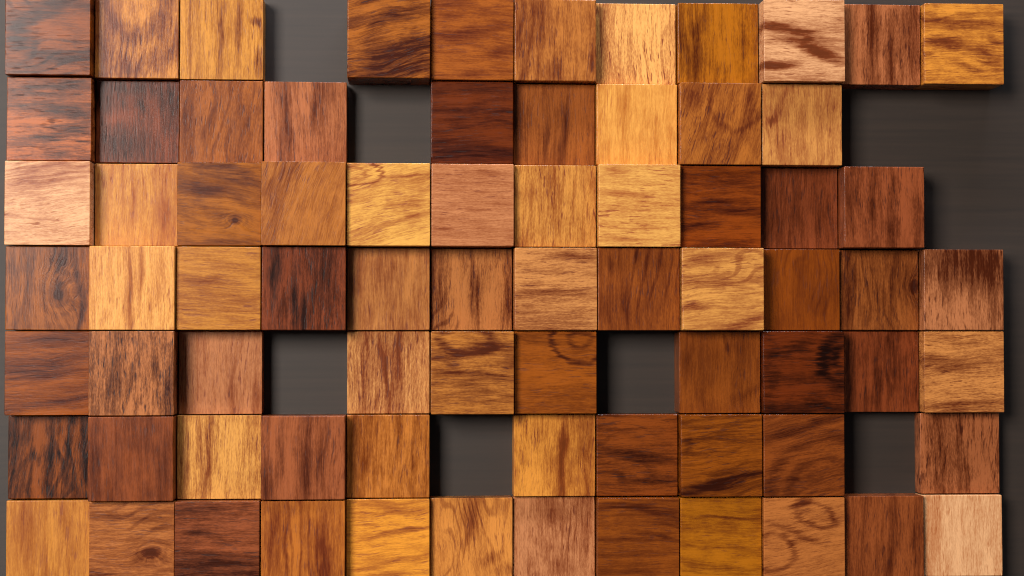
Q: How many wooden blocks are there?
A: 75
